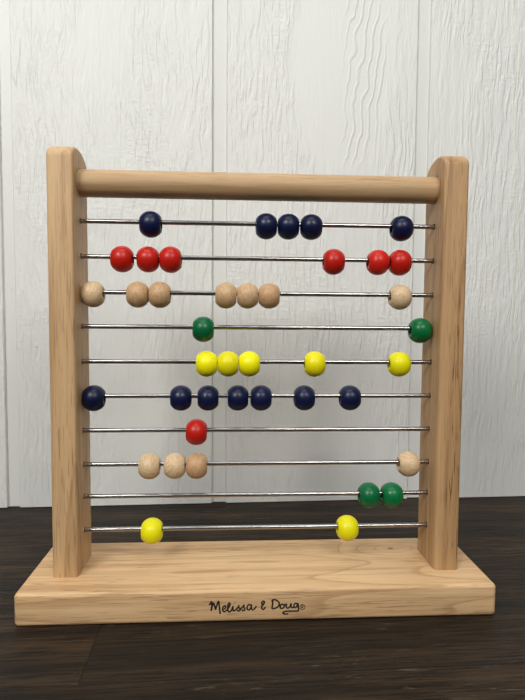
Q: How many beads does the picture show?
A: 41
